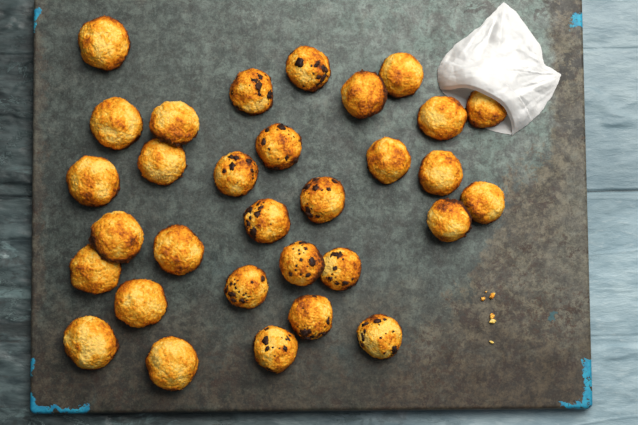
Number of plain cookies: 19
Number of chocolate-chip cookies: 12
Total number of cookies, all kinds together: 31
